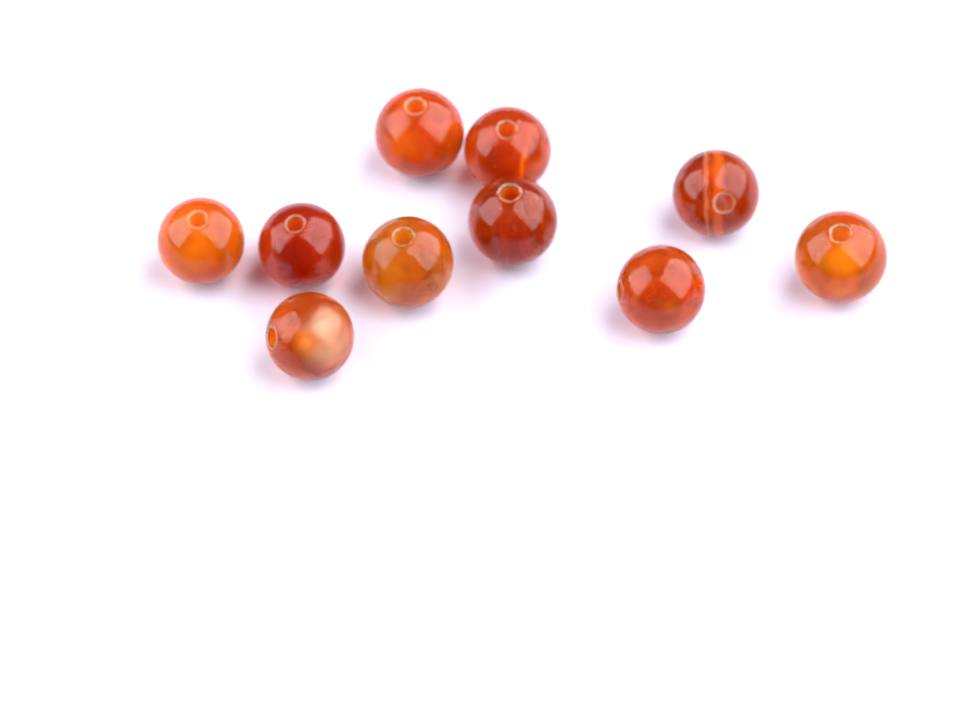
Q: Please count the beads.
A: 10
